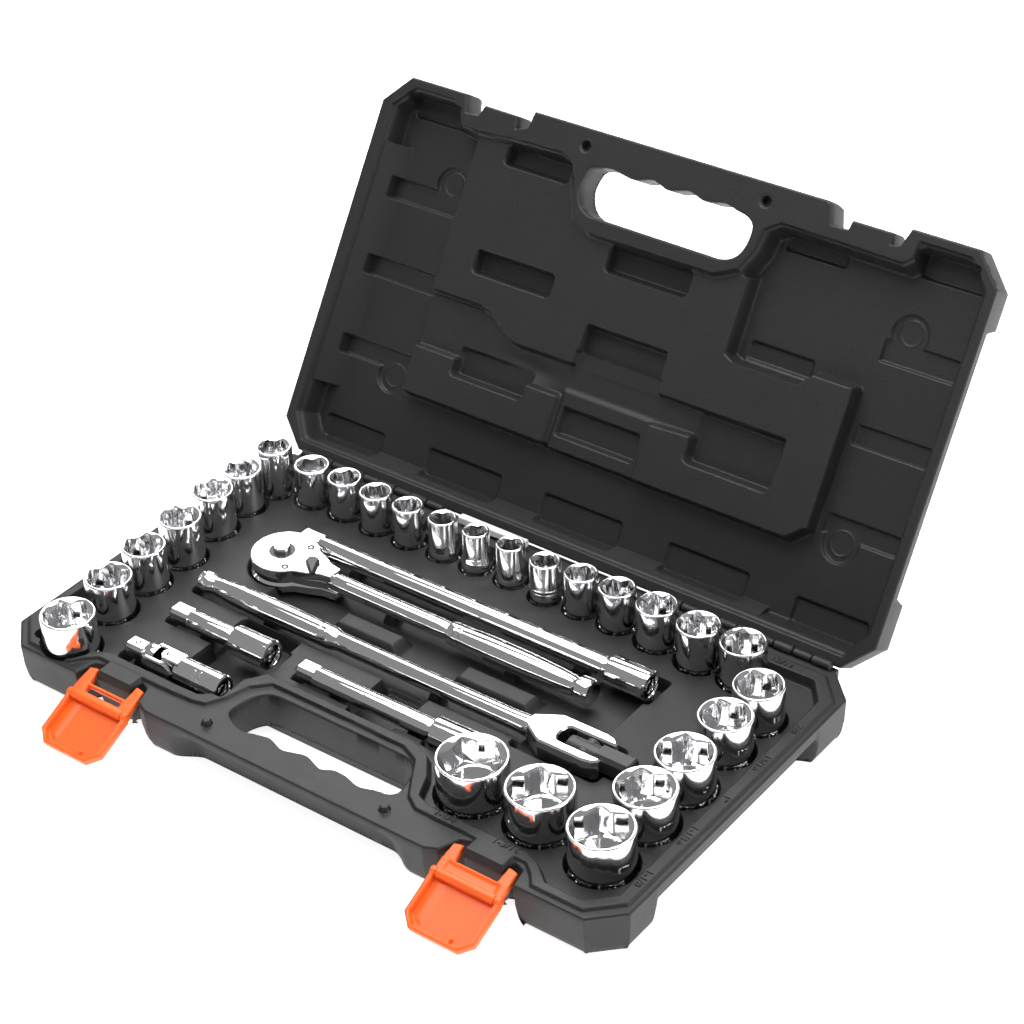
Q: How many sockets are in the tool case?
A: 27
